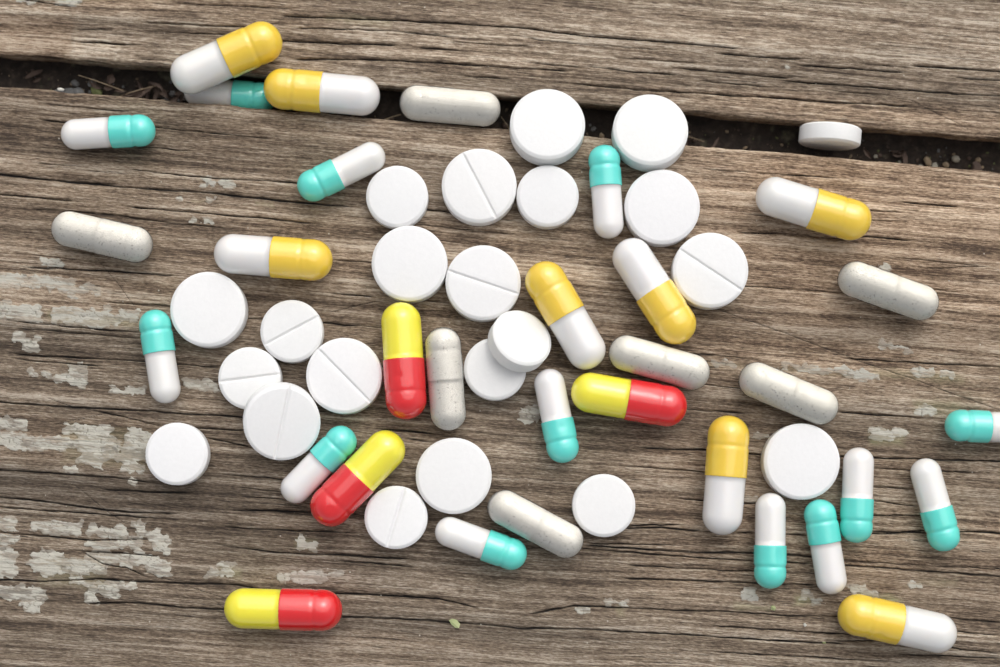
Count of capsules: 32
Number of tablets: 22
